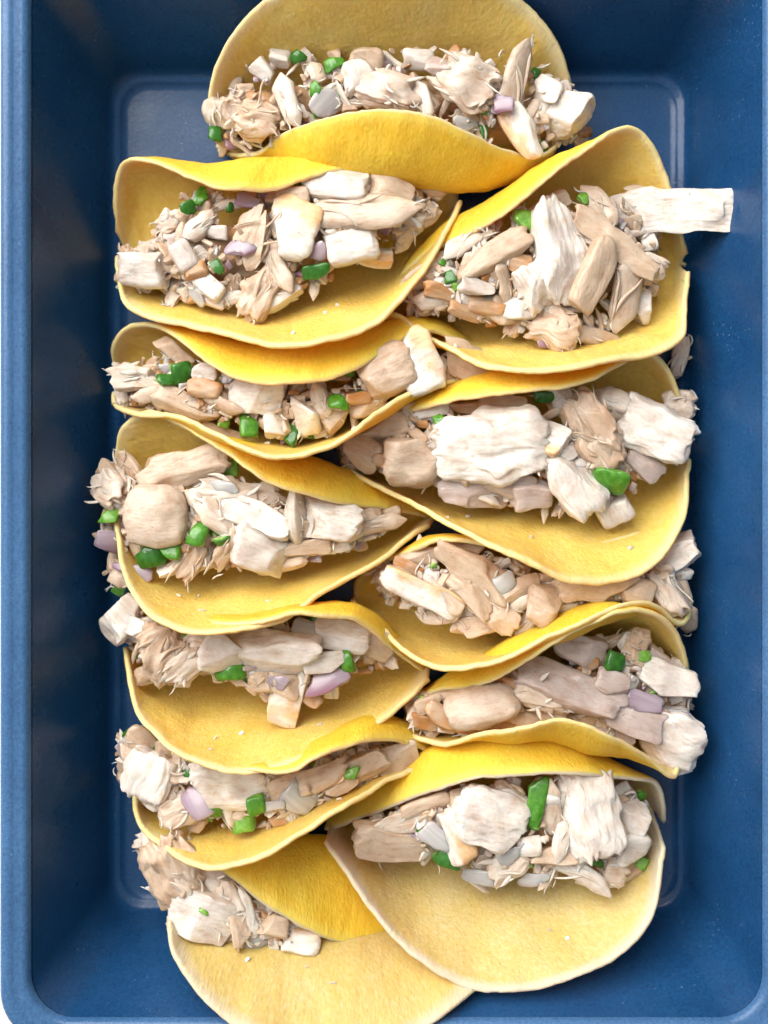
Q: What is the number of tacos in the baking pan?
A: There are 12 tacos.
